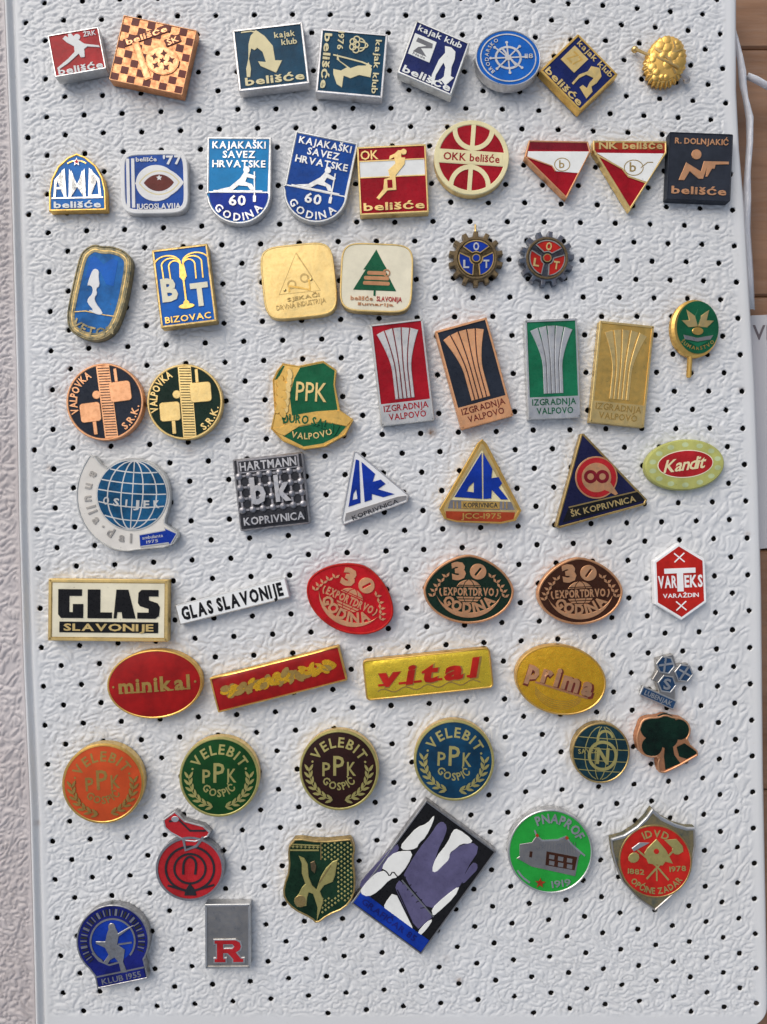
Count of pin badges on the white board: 61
